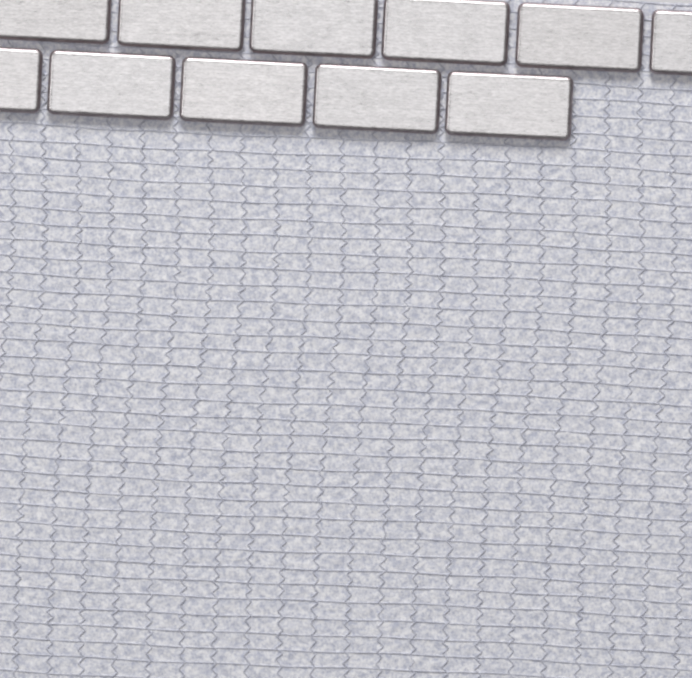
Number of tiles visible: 11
